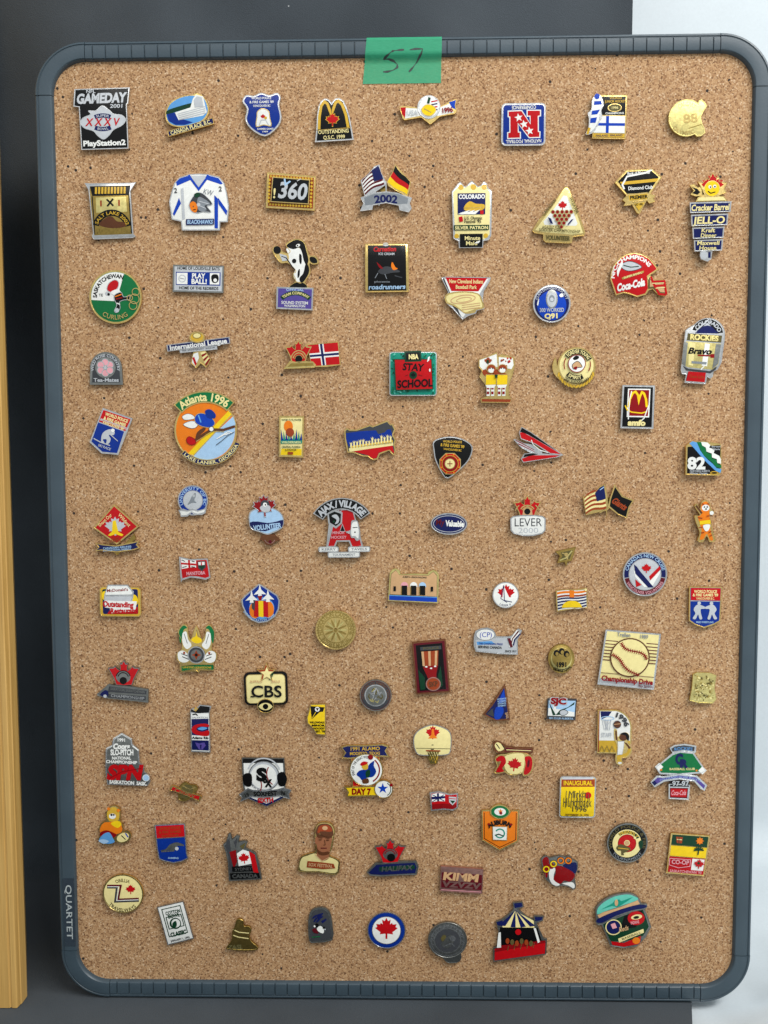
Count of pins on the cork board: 97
